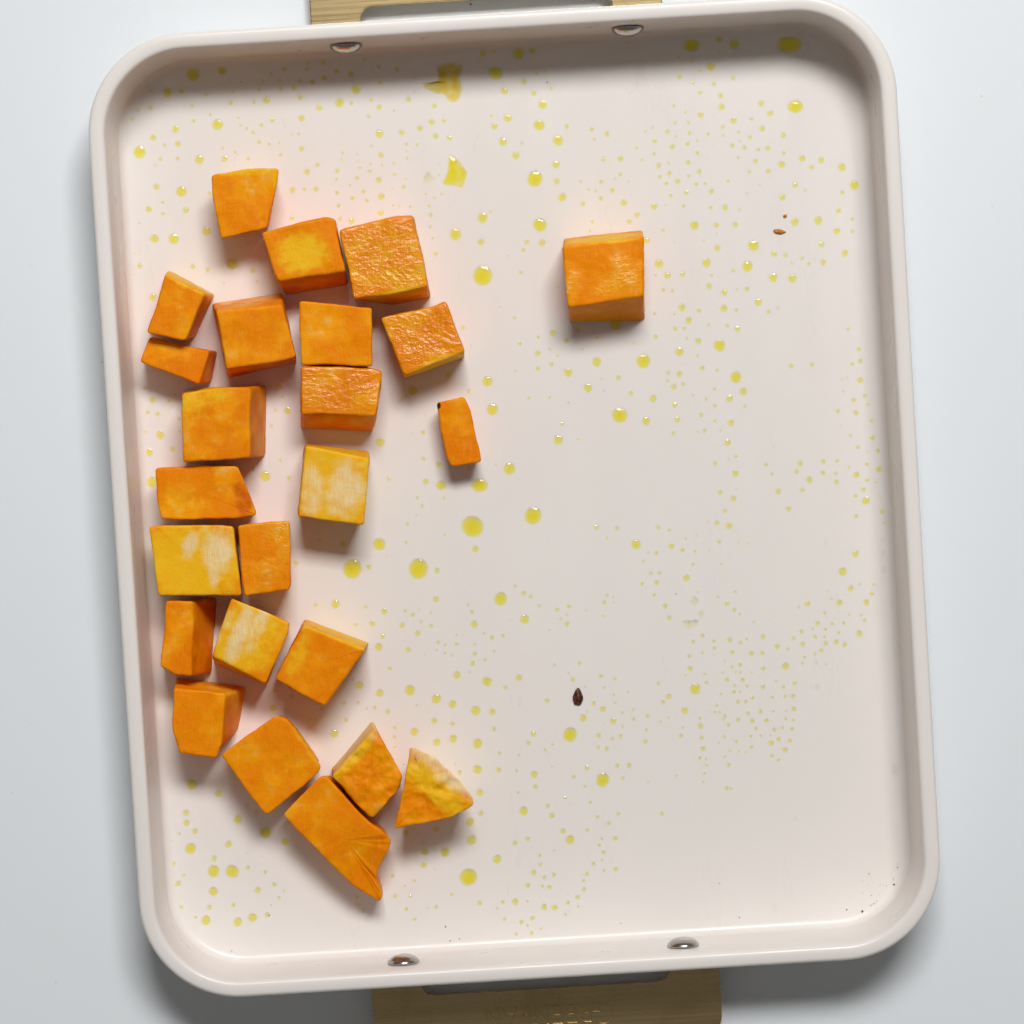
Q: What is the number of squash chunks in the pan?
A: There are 24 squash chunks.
